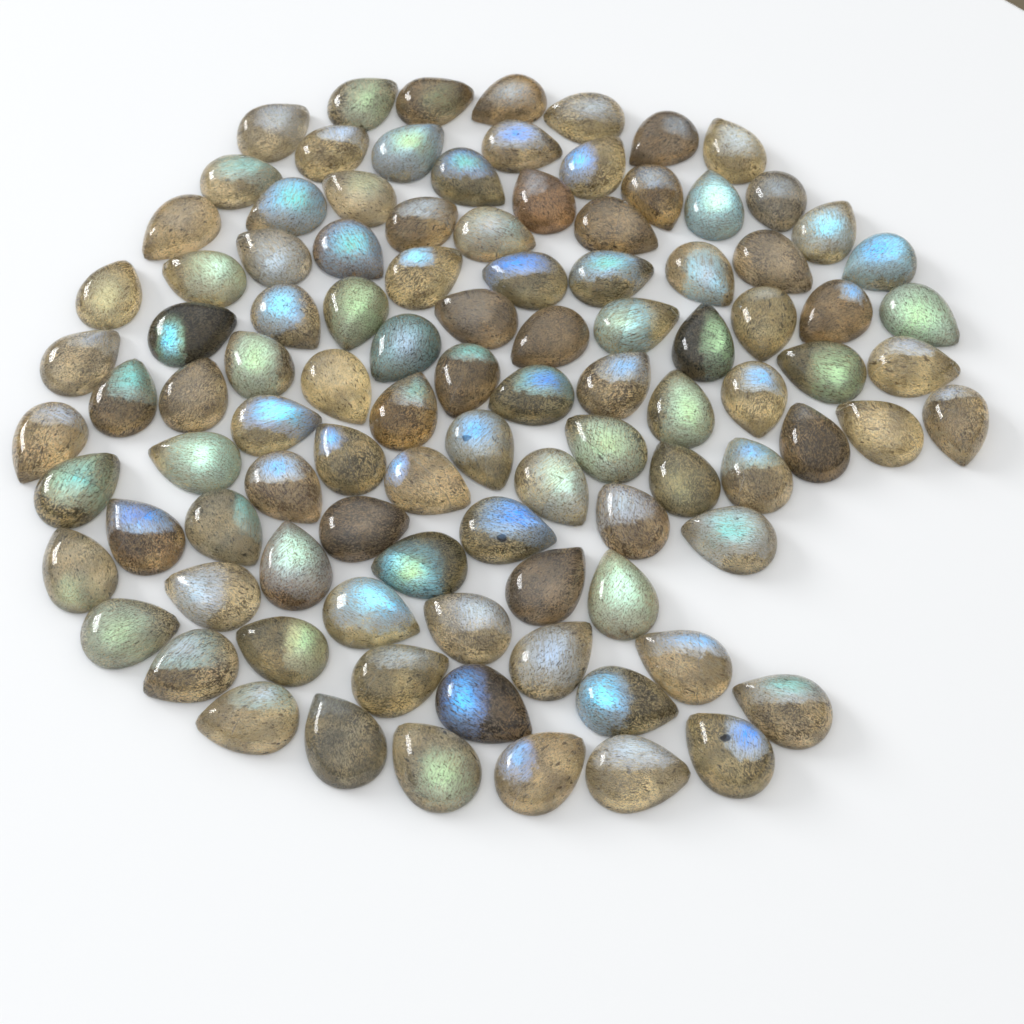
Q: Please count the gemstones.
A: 102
